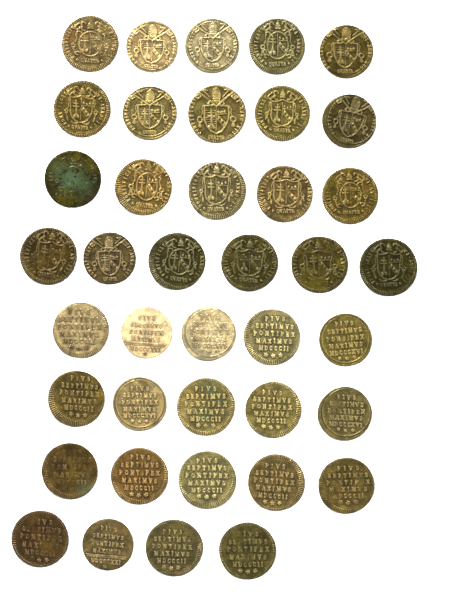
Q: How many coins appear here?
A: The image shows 40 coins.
